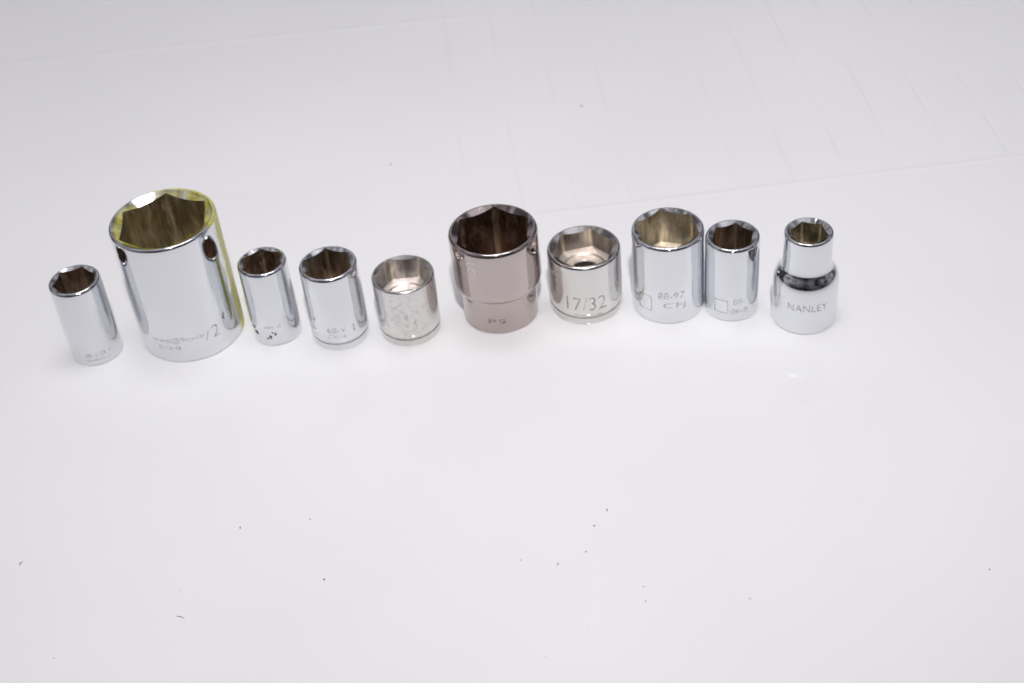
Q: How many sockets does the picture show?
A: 10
